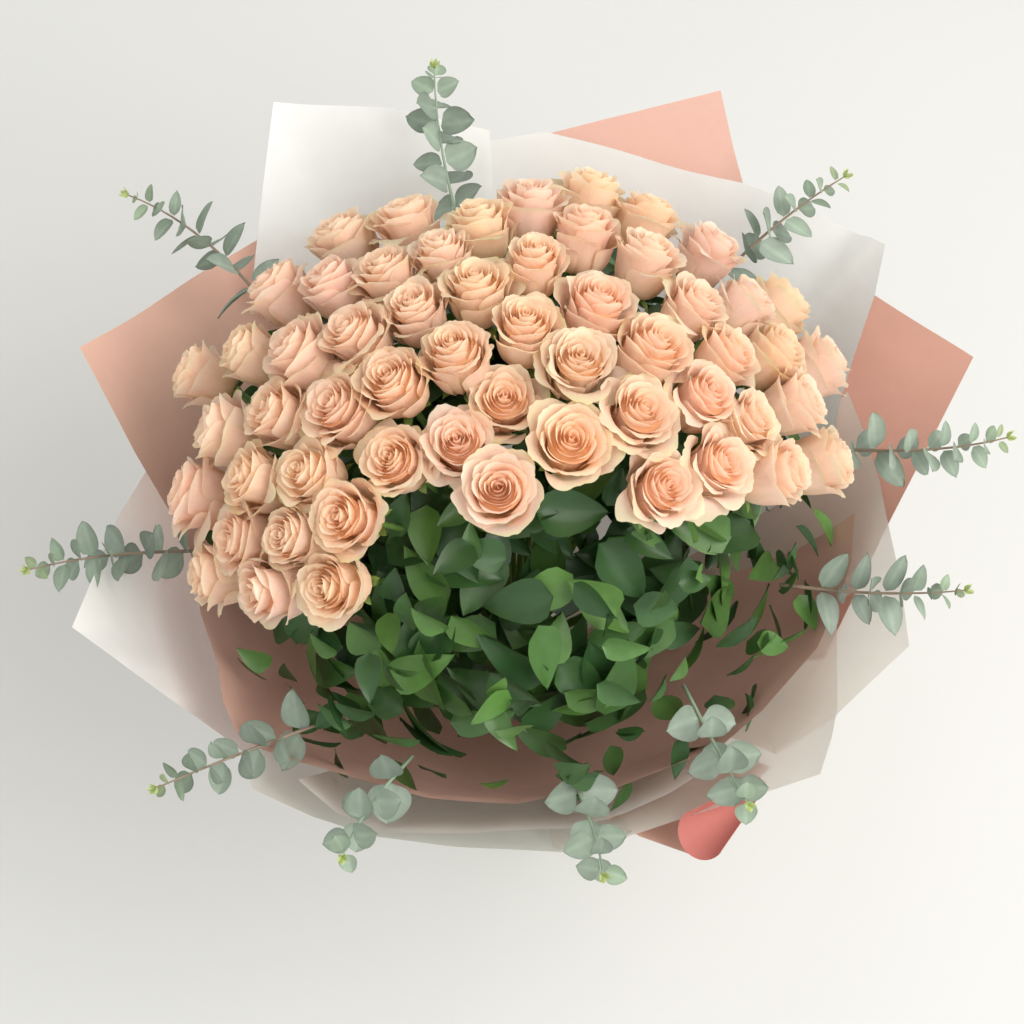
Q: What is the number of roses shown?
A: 57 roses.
